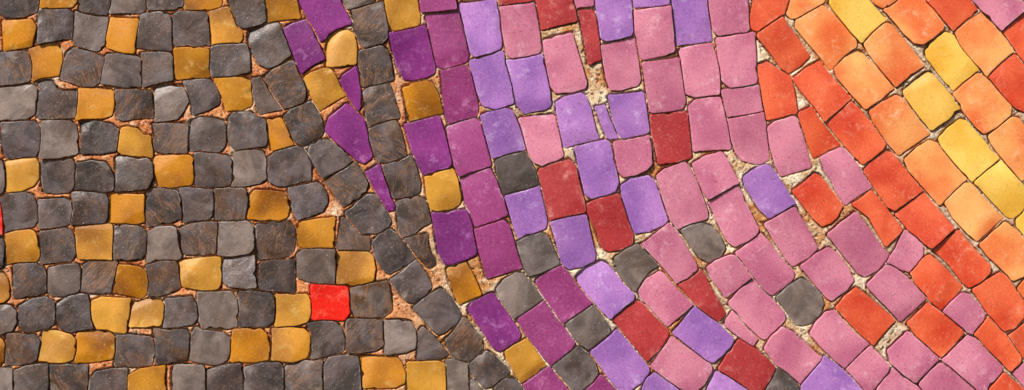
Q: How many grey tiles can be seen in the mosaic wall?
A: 110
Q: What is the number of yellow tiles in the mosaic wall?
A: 47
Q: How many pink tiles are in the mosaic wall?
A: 41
